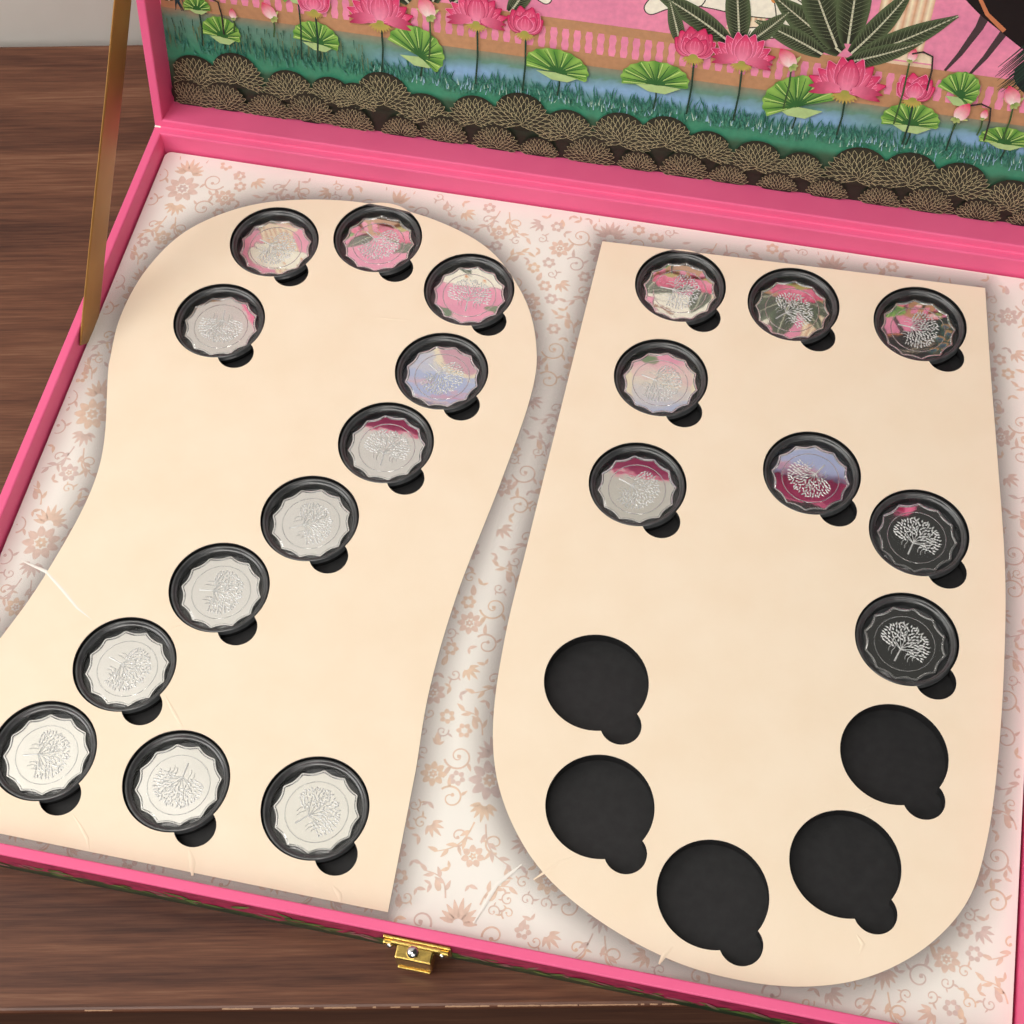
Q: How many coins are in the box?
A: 20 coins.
